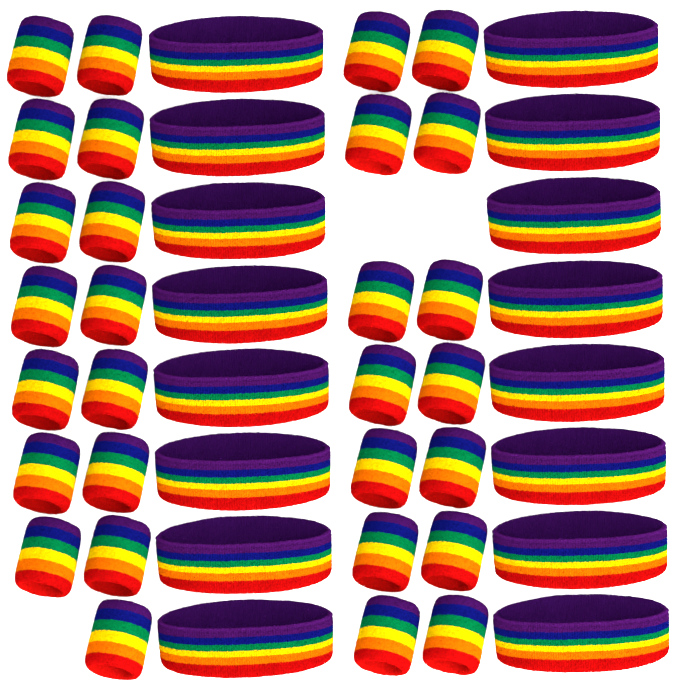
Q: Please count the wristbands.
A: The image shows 29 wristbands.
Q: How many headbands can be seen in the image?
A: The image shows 16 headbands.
